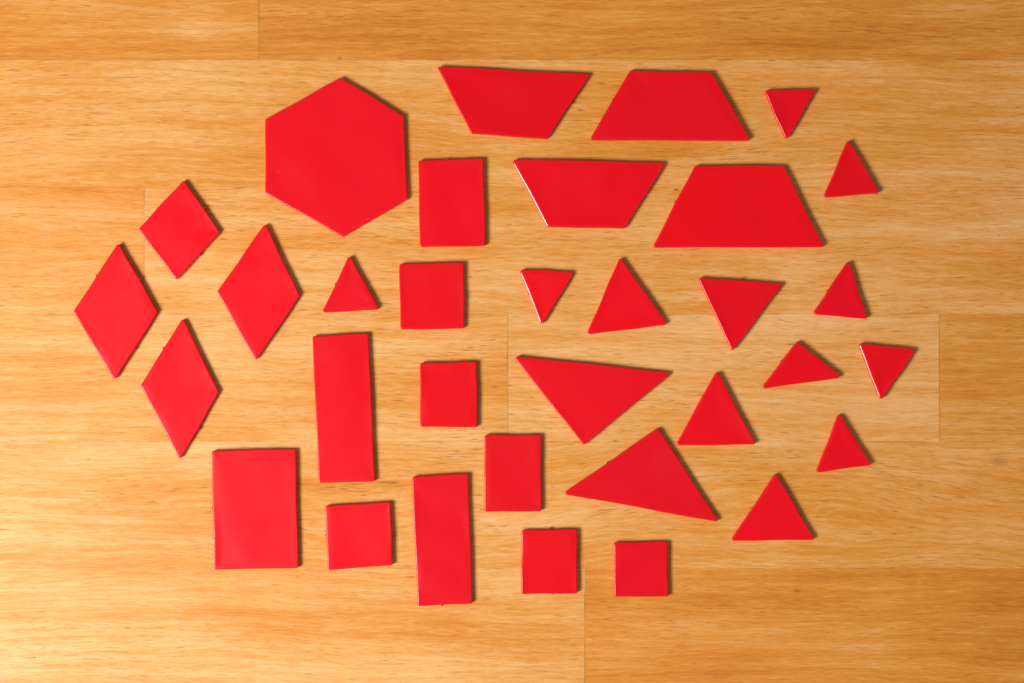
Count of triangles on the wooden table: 14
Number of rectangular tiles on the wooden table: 10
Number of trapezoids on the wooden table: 4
